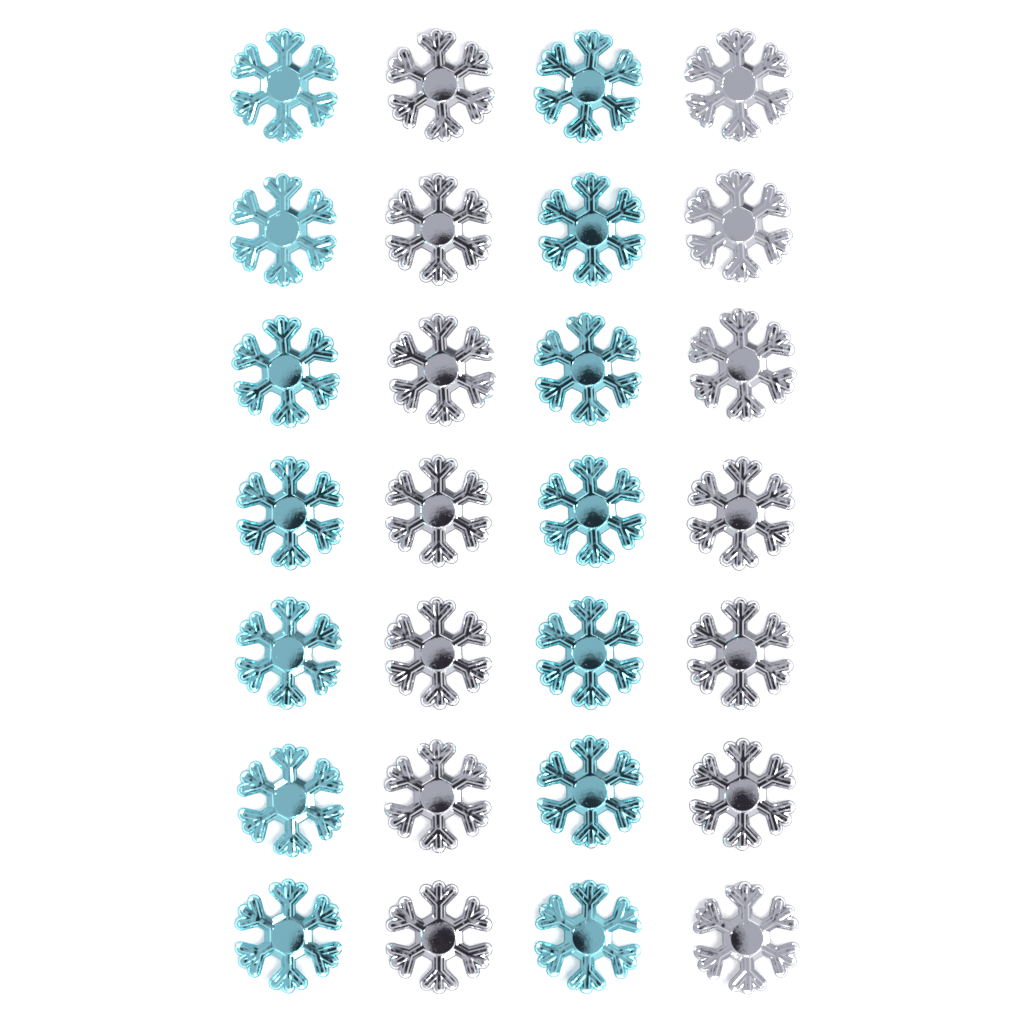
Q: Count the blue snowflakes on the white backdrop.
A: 14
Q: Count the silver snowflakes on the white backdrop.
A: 14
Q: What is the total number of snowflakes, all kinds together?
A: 28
